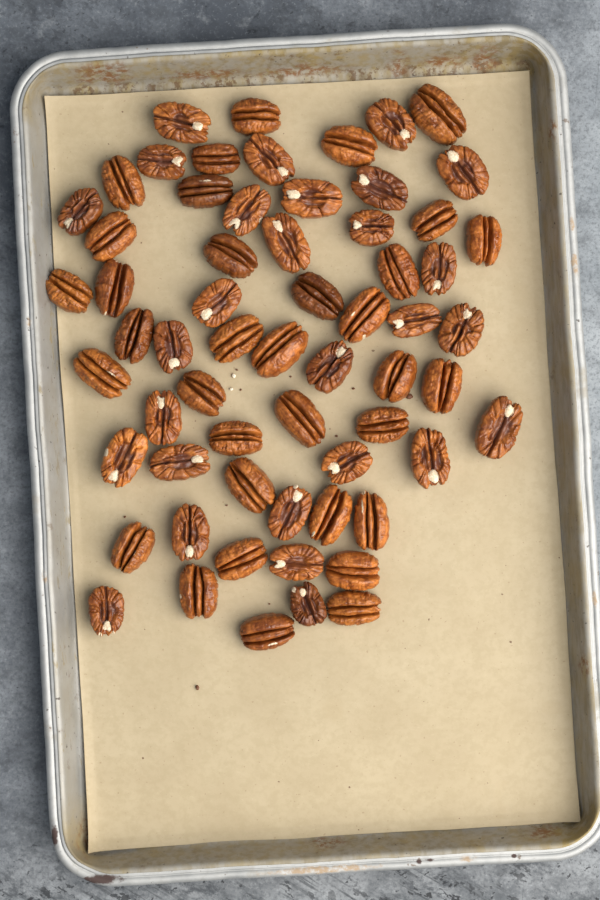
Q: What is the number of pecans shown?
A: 62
